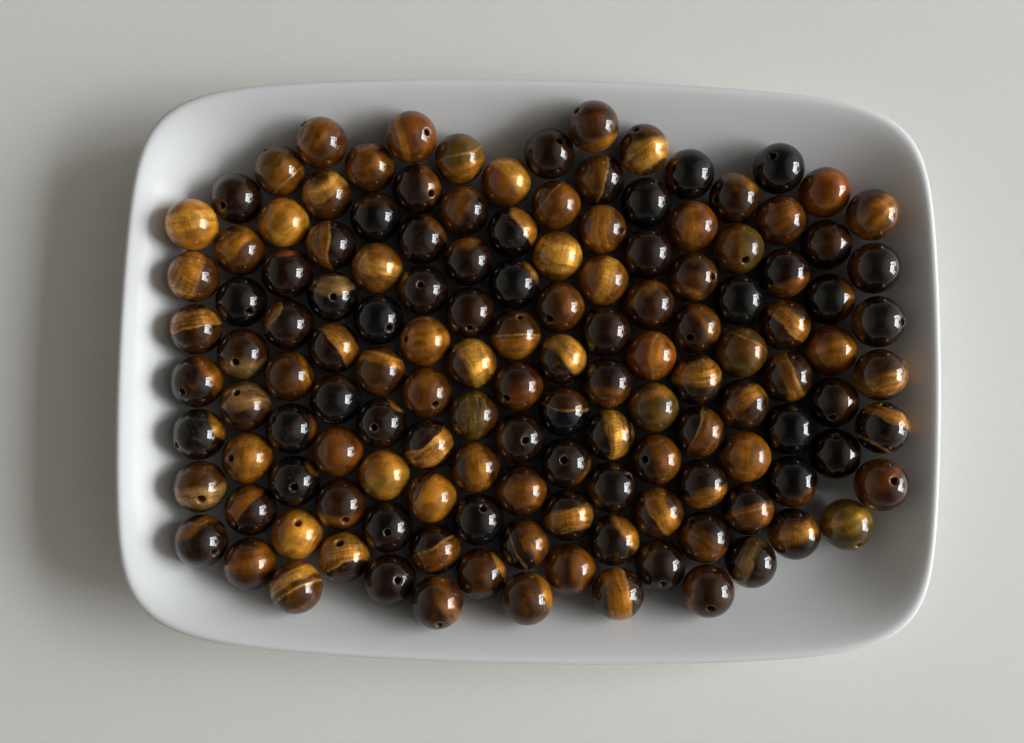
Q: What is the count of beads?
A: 136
